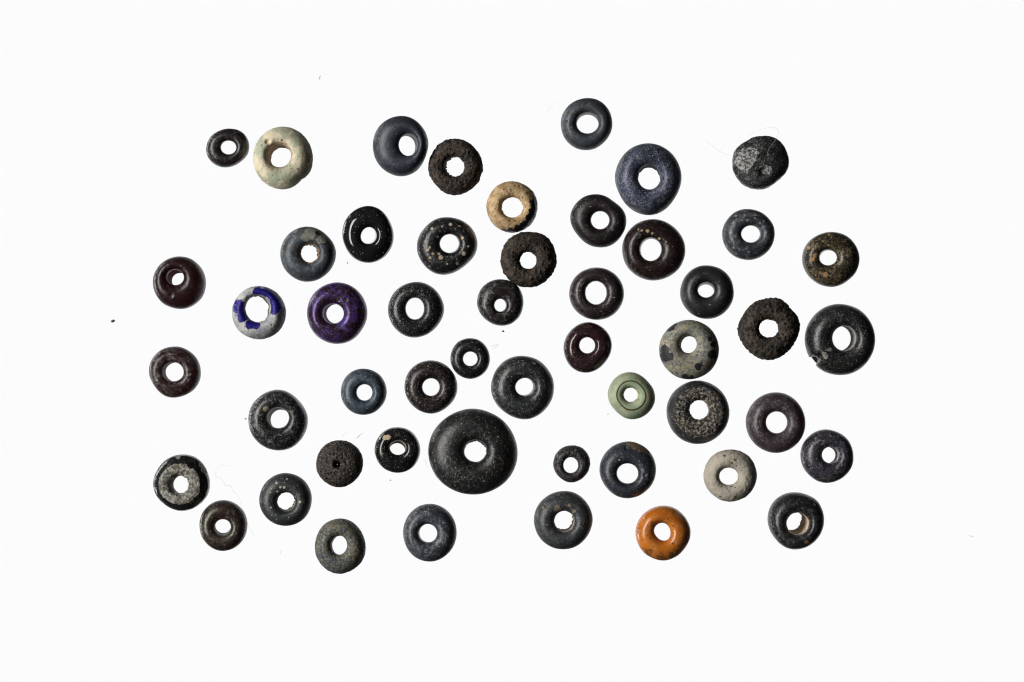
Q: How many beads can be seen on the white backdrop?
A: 51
